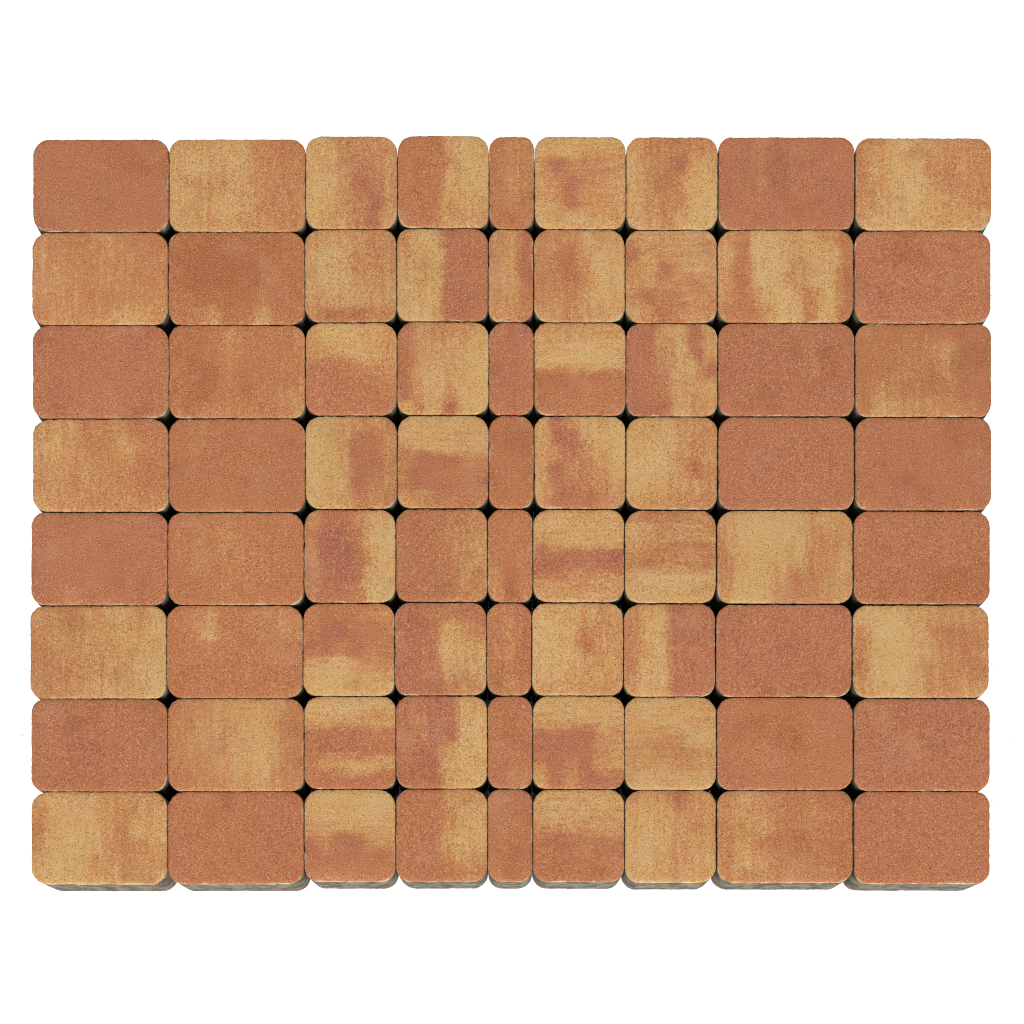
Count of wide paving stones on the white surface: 32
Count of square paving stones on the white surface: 32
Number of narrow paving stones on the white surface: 8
